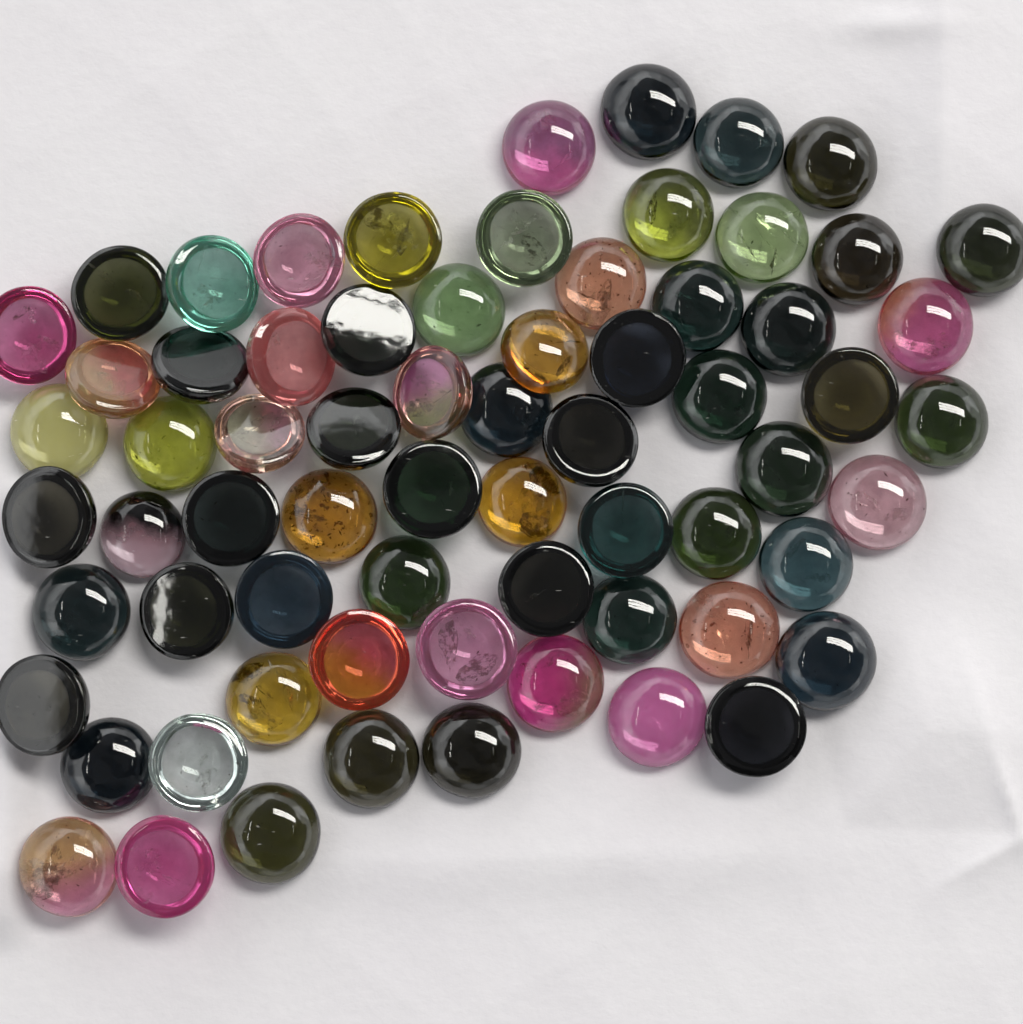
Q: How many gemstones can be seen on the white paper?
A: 68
